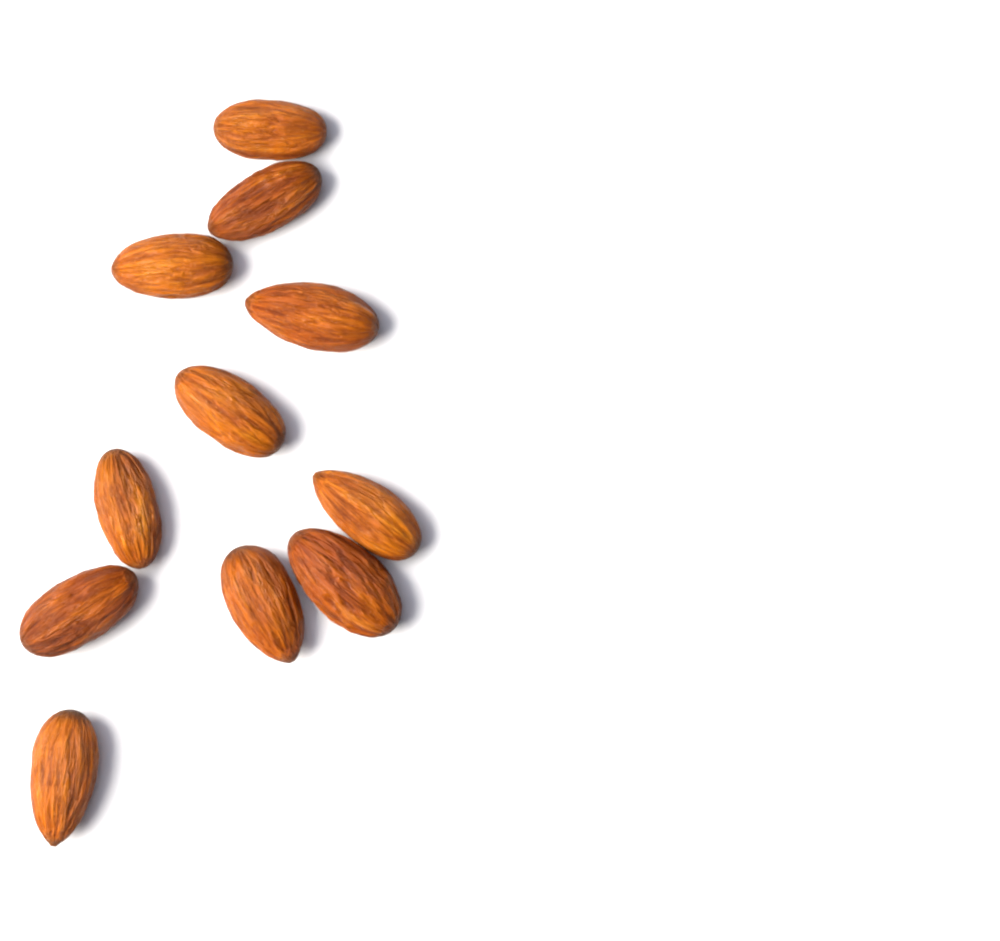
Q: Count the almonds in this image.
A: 11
